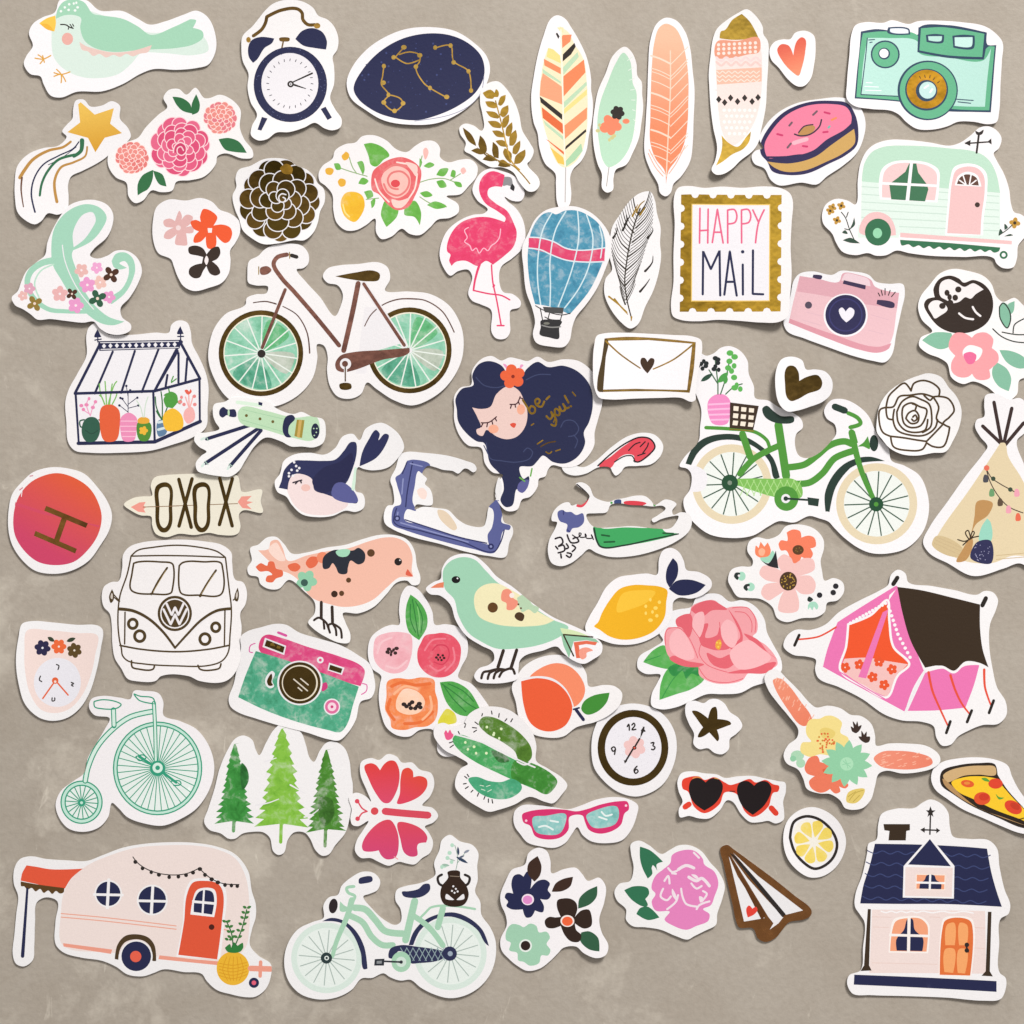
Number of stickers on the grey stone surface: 67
